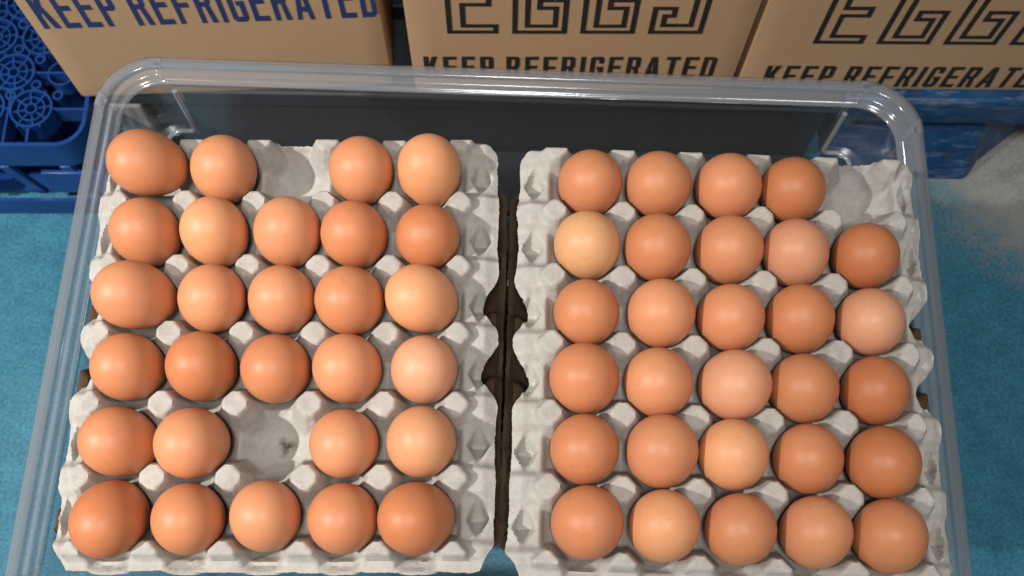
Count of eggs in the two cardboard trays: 57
